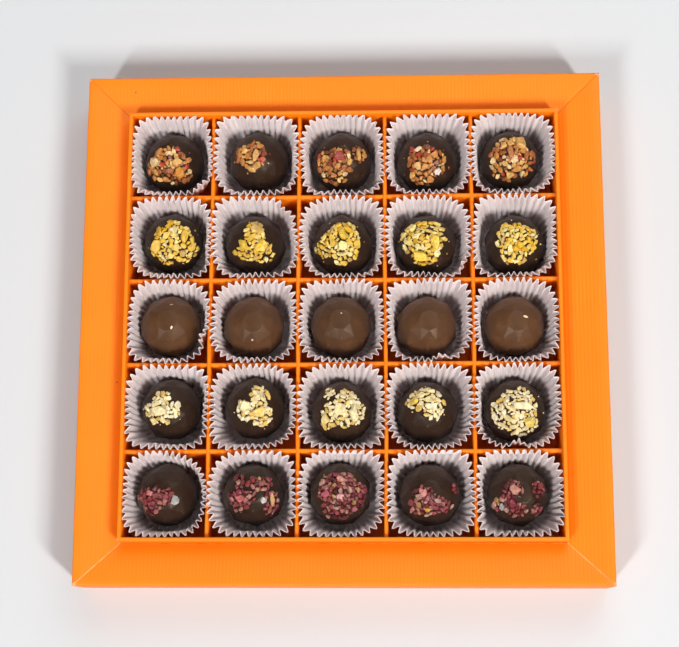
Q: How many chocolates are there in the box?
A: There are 25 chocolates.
